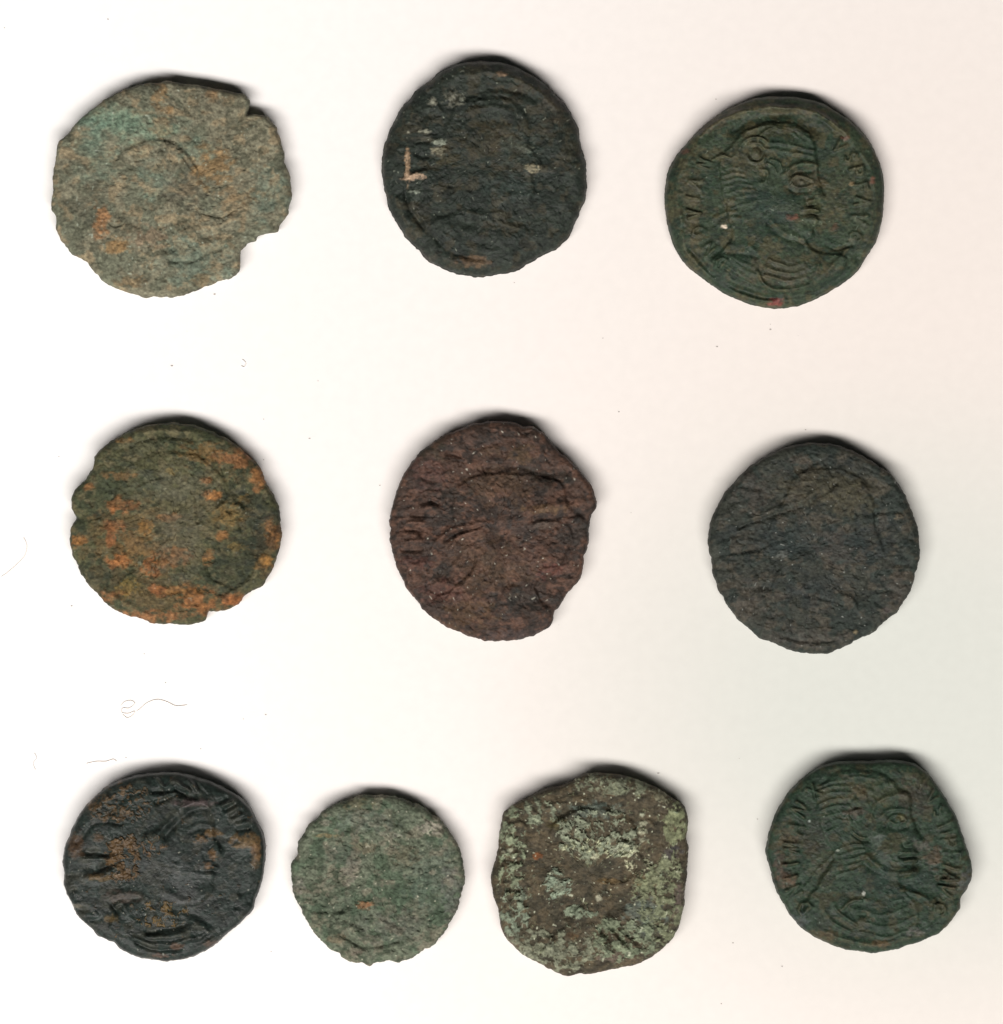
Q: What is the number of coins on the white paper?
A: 10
